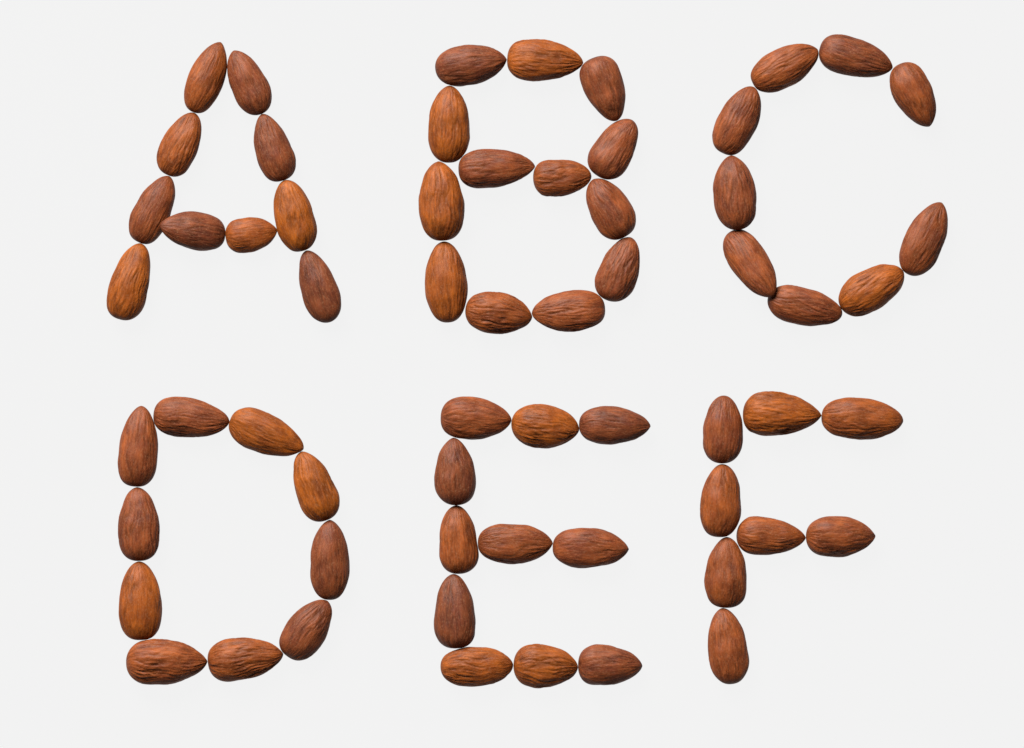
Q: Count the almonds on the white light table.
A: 61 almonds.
